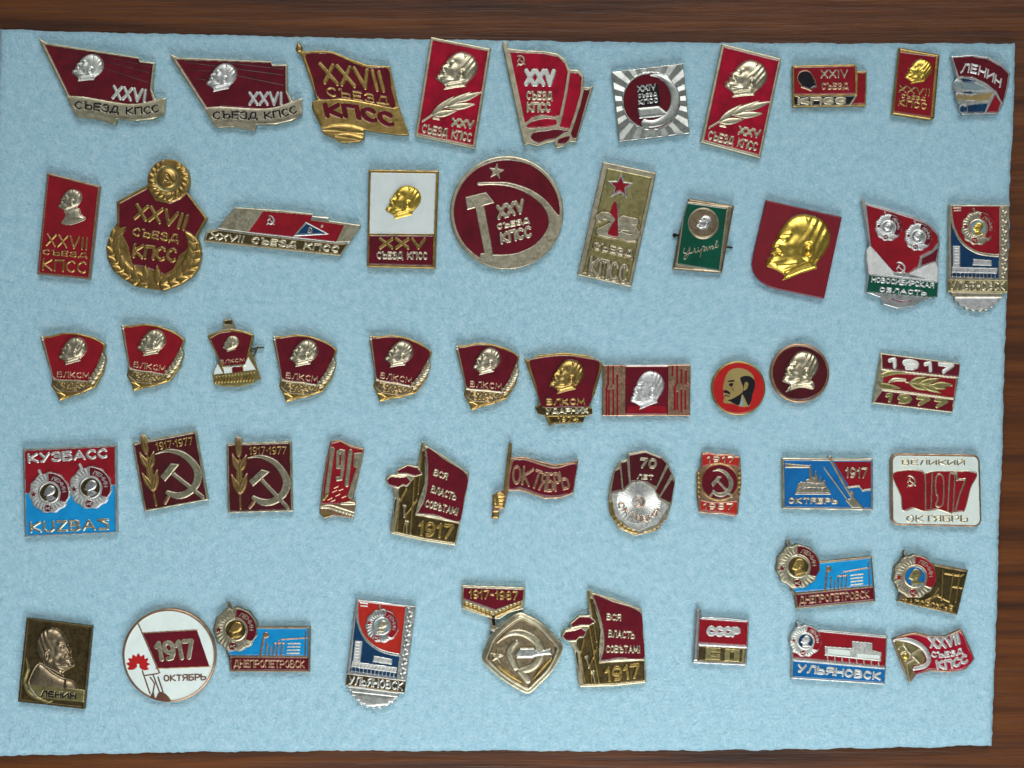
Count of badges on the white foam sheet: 52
